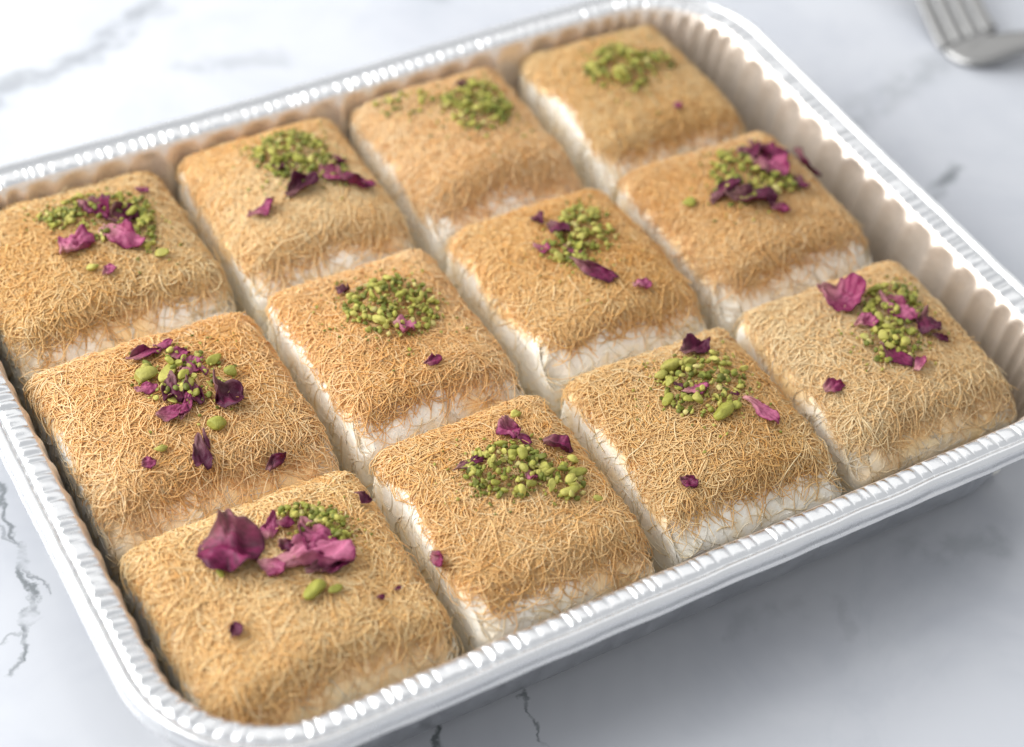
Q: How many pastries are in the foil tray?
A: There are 12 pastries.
